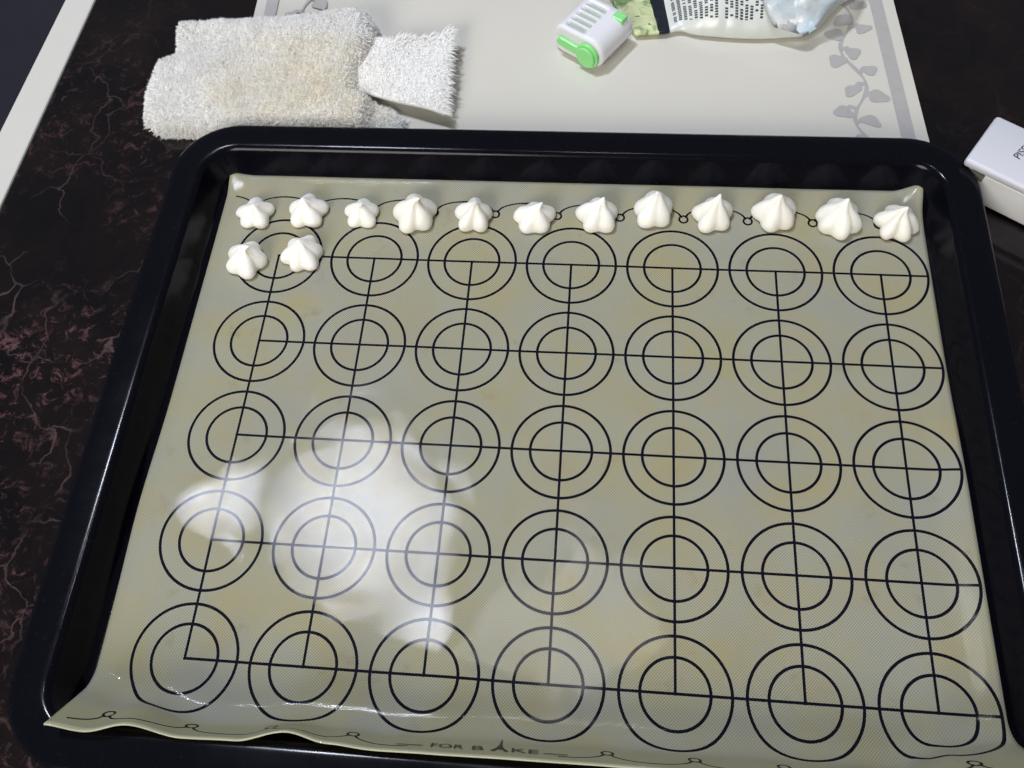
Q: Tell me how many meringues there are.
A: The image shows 14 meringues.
